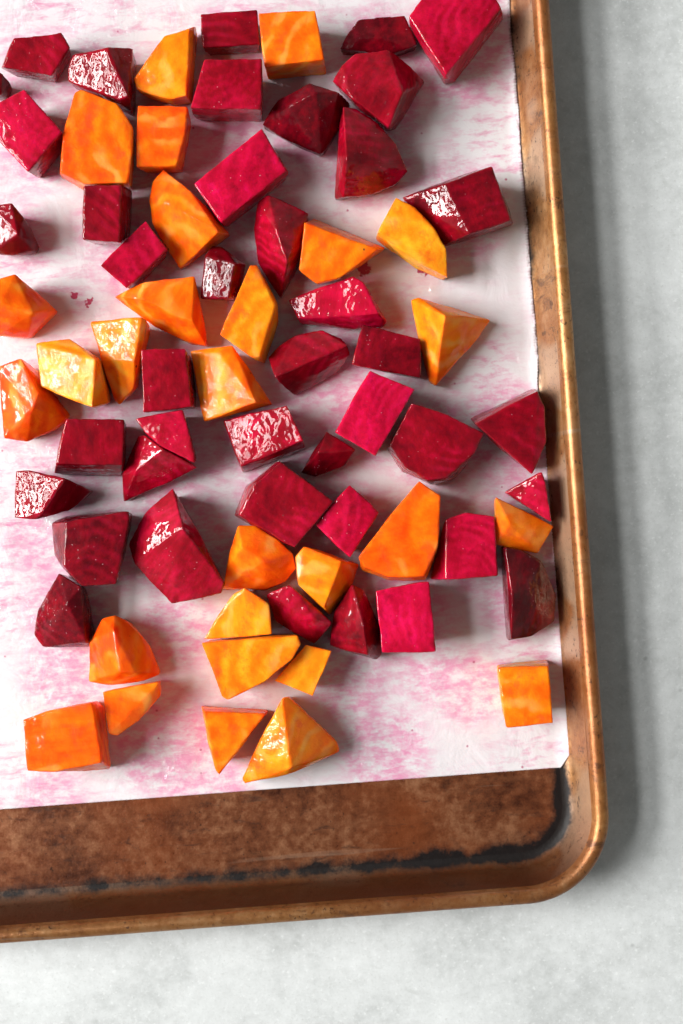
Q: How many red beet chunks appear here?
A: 42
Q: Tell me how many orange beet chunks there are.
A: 28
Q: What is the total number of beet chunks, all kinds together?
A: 70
